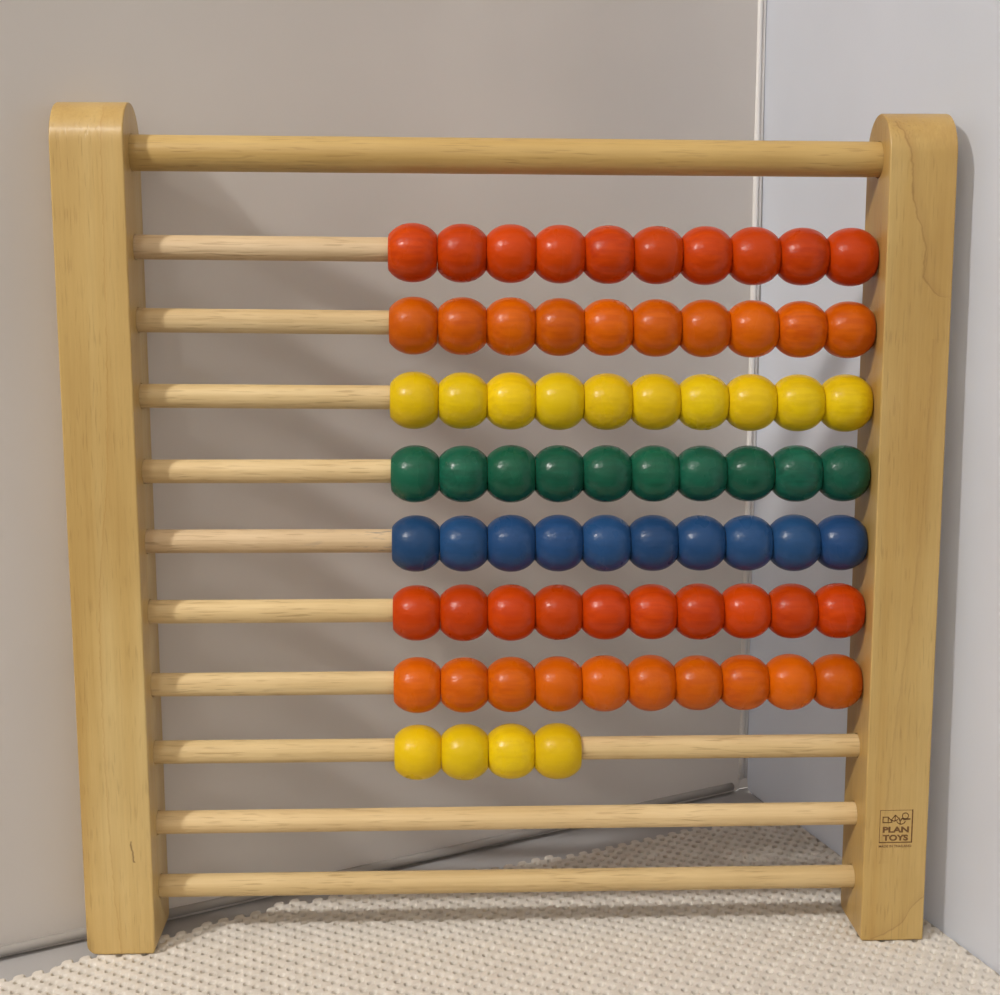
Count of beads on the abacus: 74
